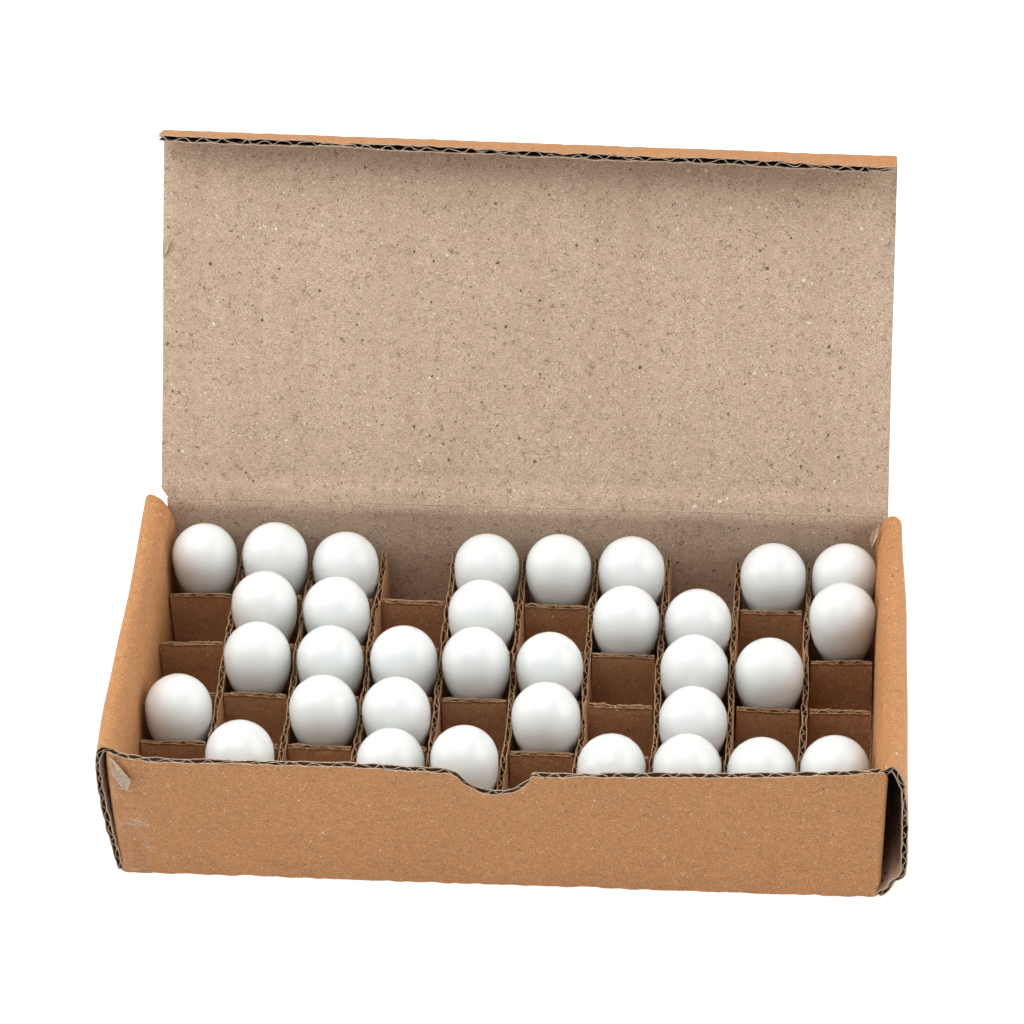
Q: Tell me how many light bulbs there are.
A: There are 33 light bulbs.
